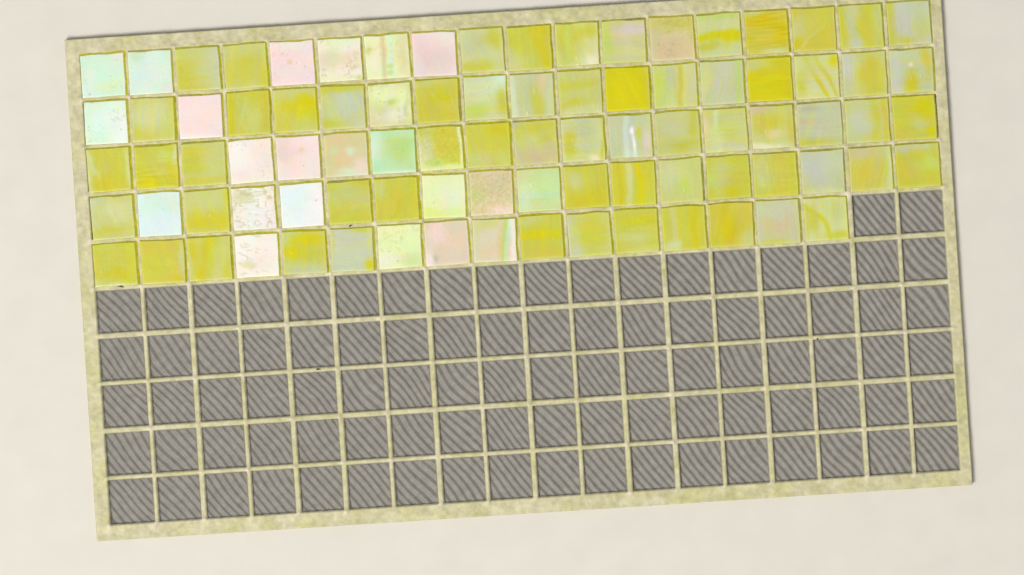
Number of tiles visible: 88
